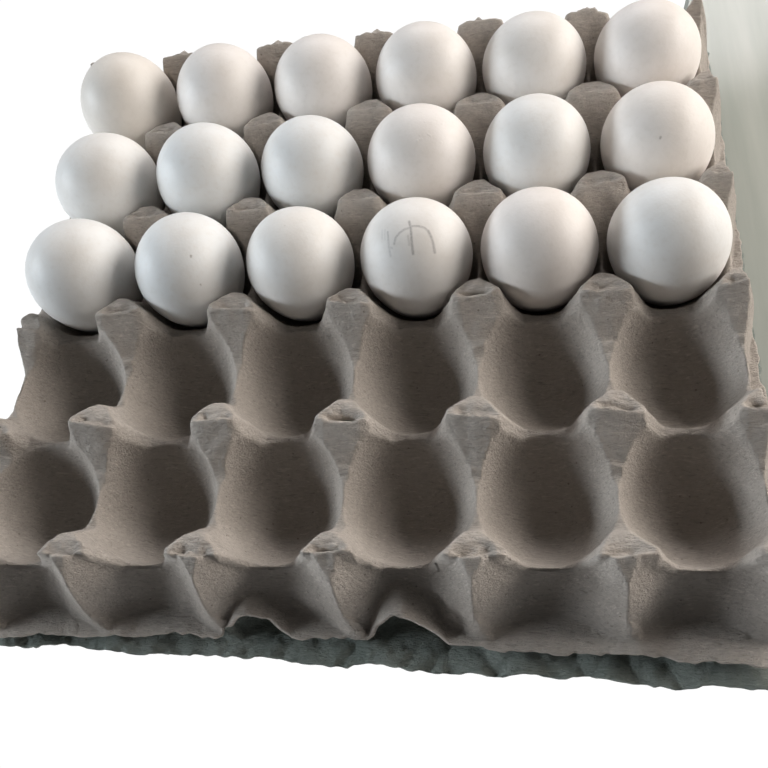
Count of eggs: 18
